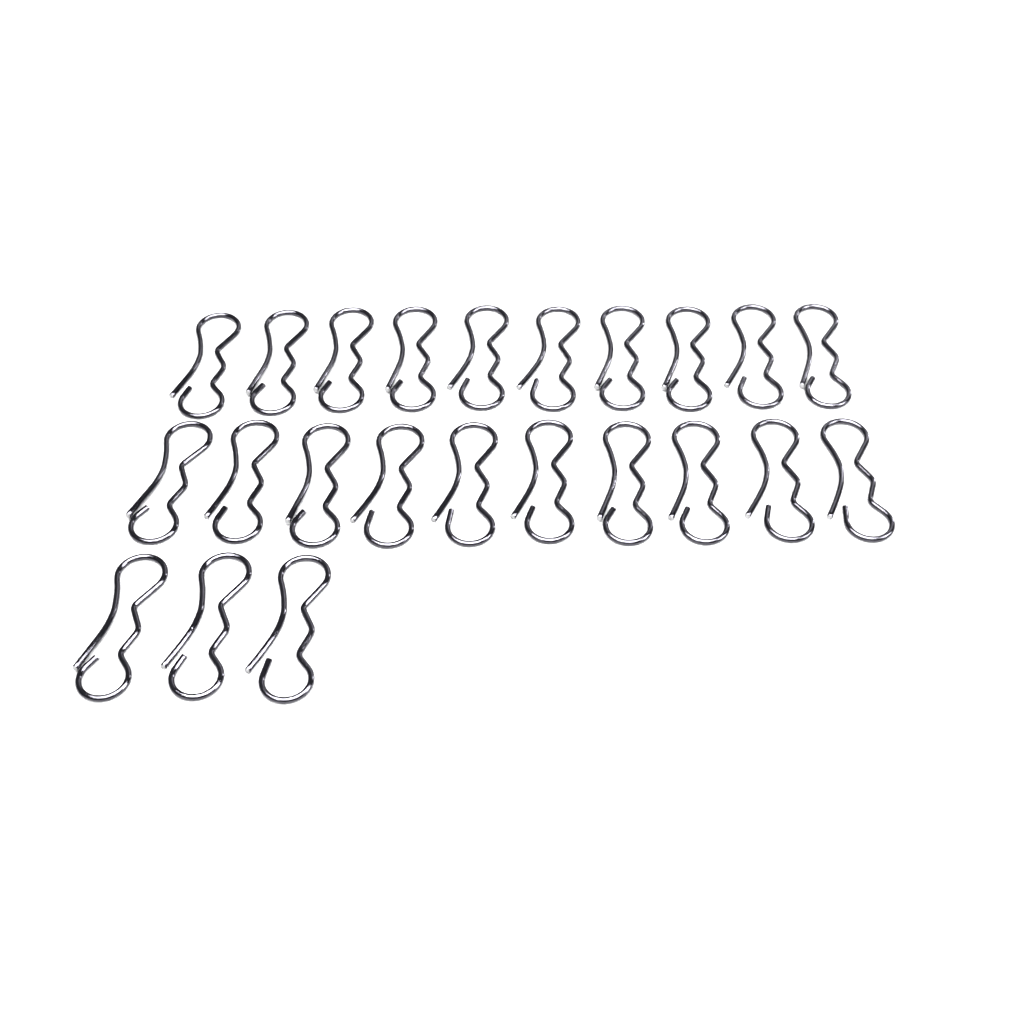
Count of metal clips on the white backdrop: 23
